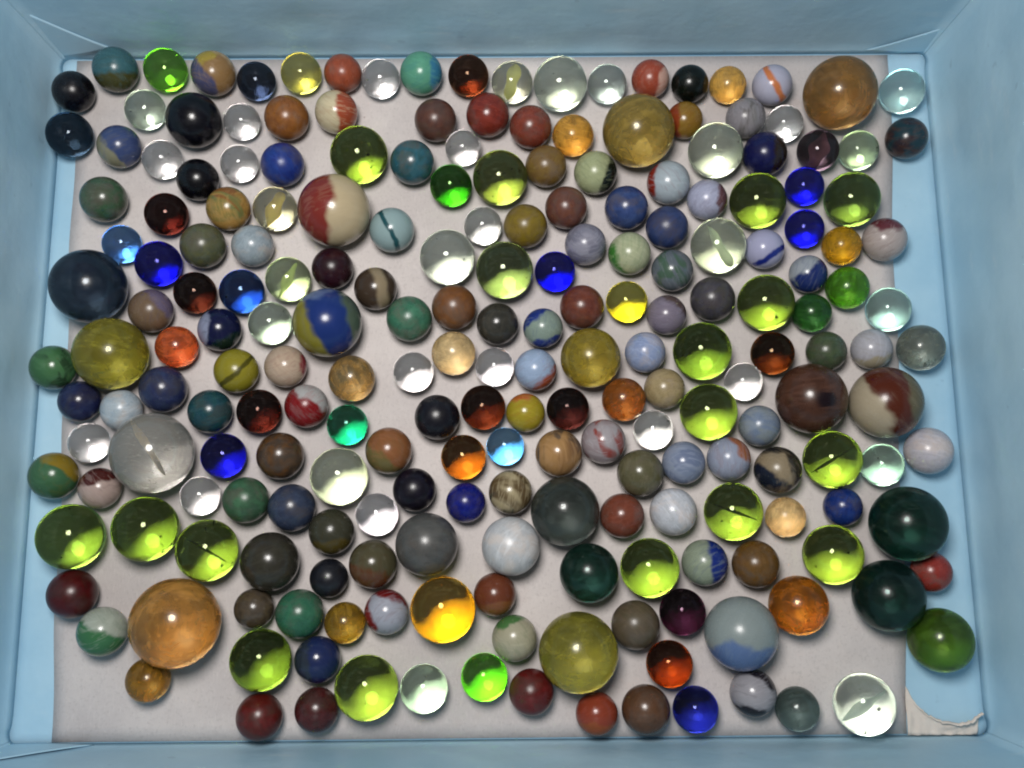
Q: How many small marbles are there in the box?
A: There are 174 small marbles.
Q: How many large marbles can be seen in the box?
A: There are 47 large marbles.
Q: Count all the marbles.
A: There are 221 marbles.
